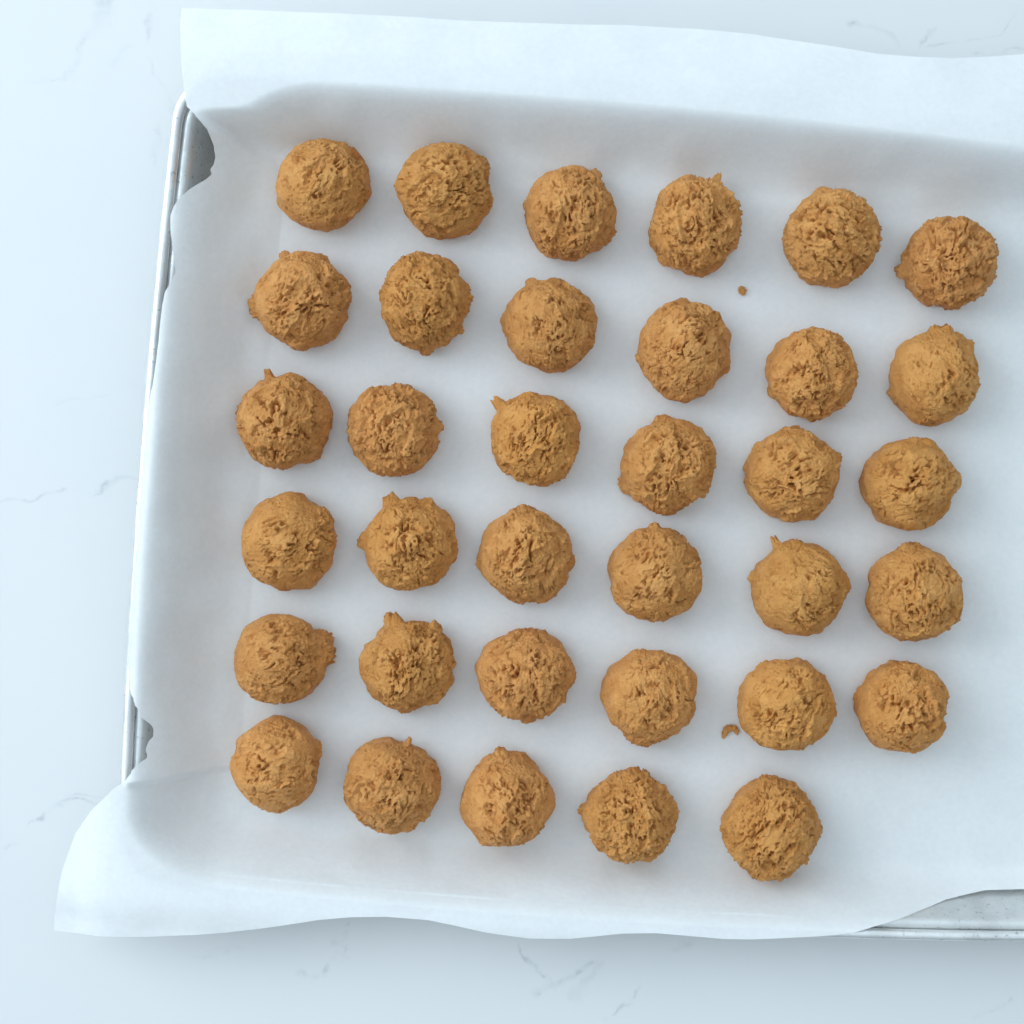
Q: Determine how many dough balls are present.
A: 35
